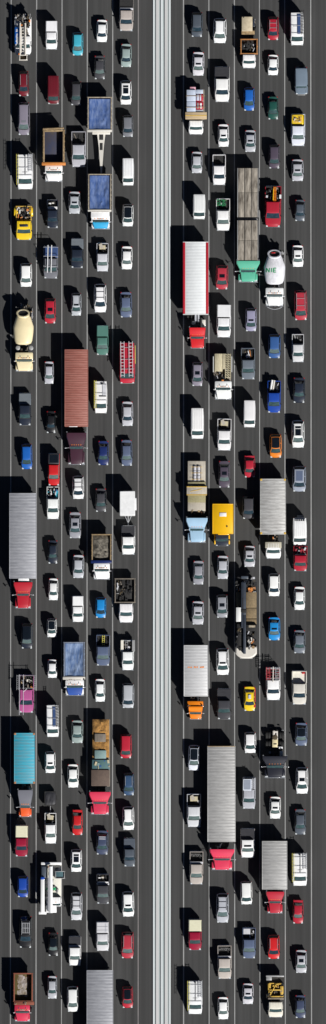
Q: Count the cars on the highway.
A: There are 105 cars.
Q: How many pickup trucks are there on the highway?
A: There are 43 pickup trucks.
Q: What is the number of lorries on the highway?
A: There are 30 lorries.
